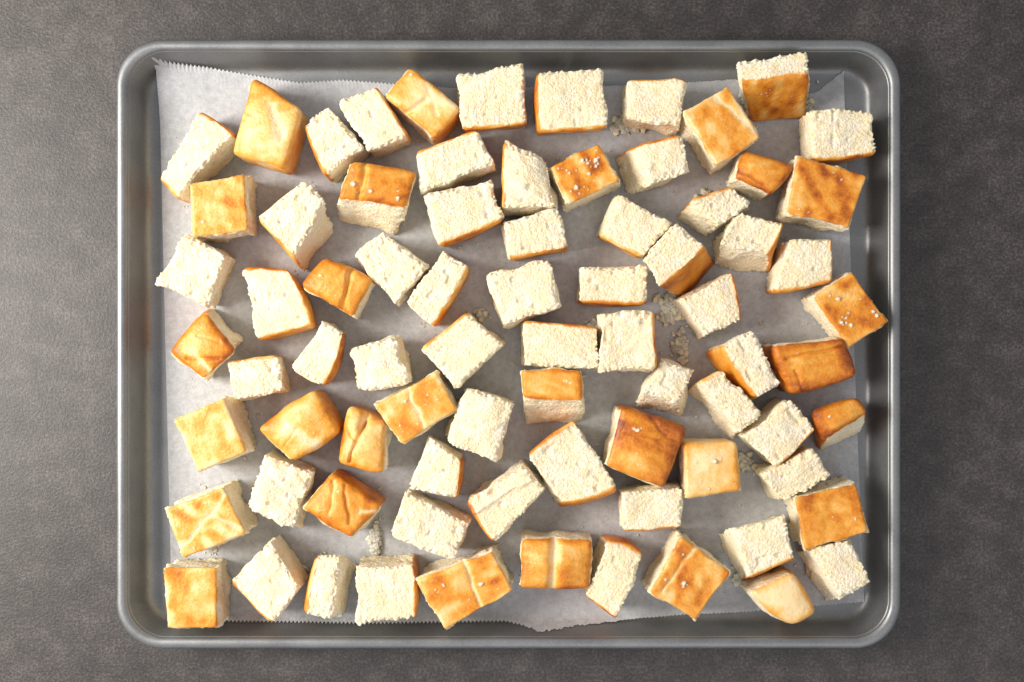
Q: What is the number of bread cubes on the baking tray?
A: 78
